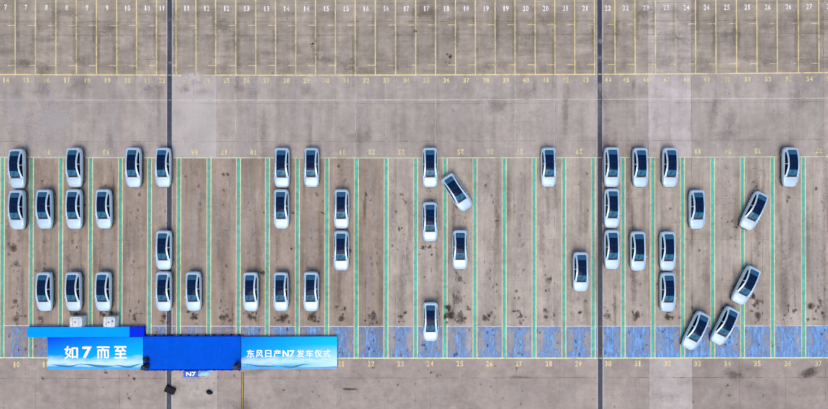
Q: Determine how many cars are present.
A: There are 43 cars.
